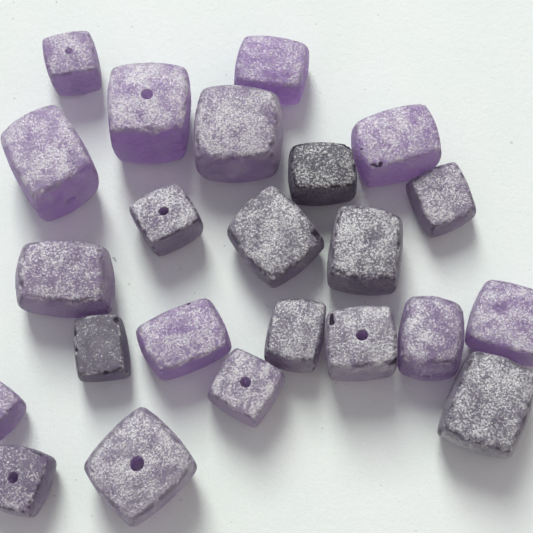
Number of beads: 23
